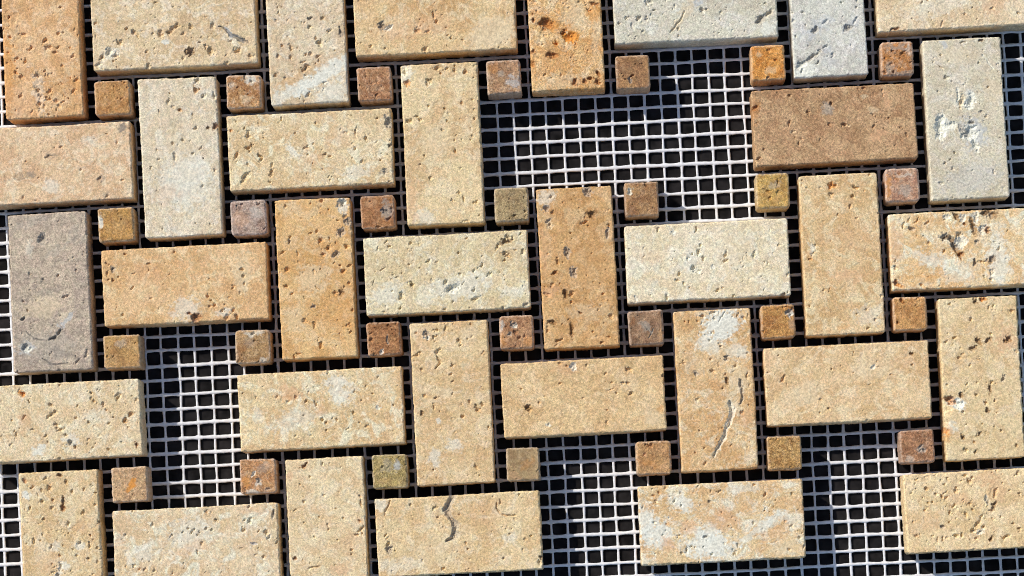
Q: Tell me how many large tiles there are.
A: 35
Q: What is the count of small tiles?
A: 28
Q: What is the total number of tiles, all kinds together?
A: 63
